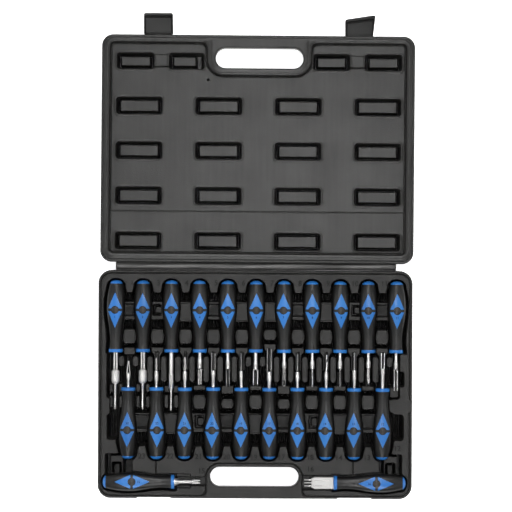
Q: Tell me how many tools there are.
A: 23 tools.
